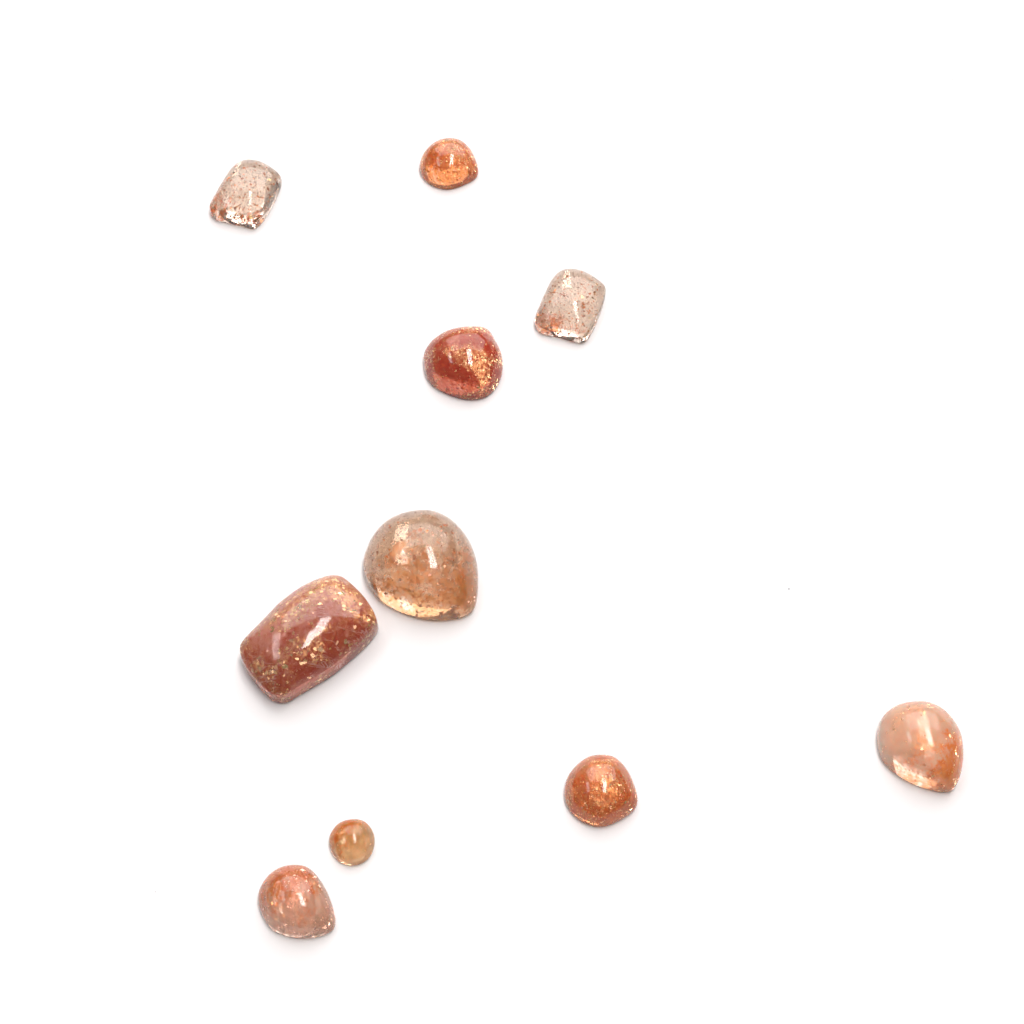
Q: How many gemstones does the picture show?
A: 10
